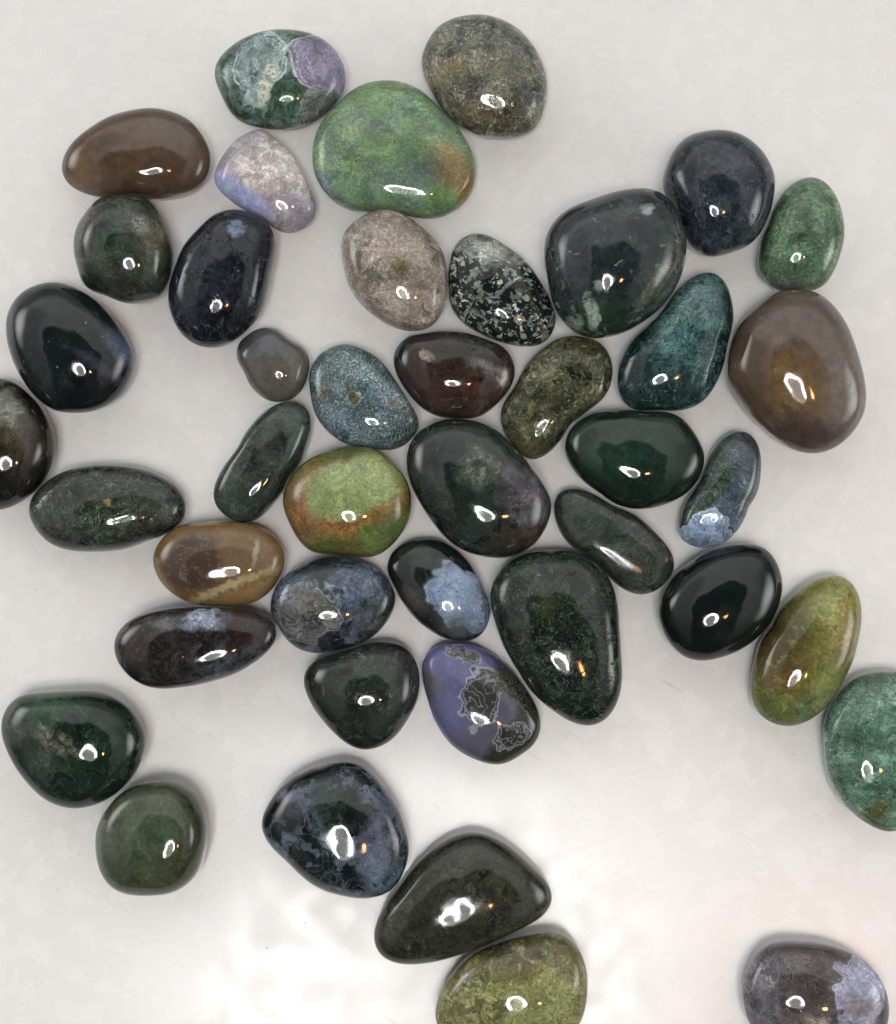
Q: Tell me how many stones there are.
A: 43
